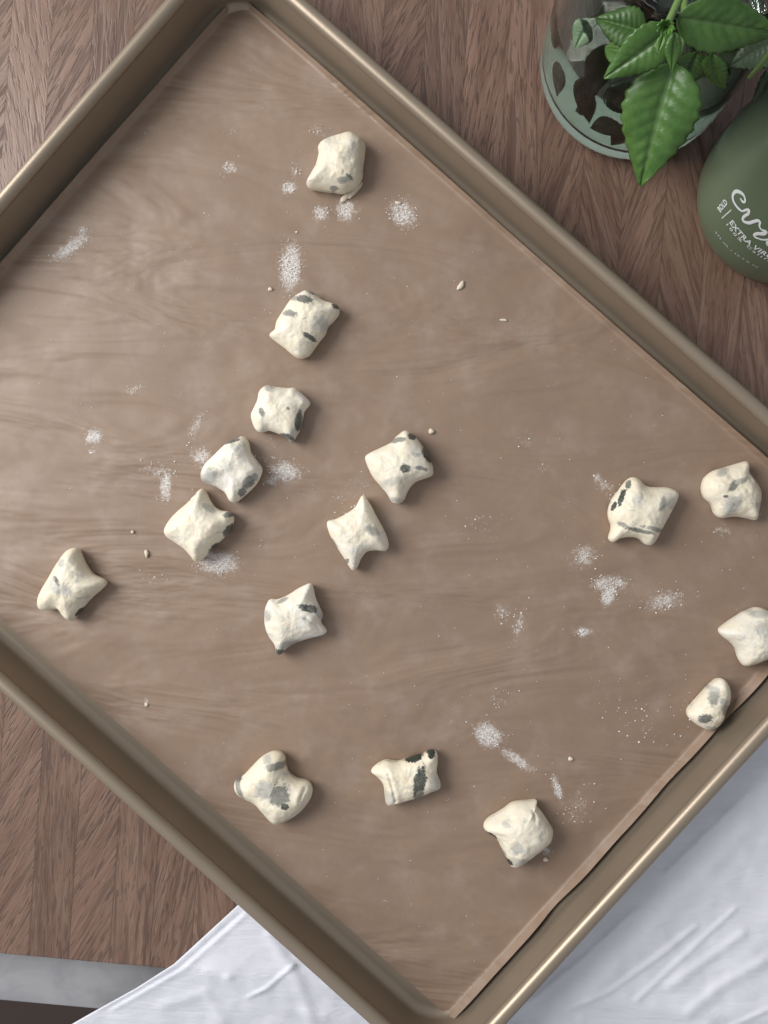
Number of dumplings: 16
